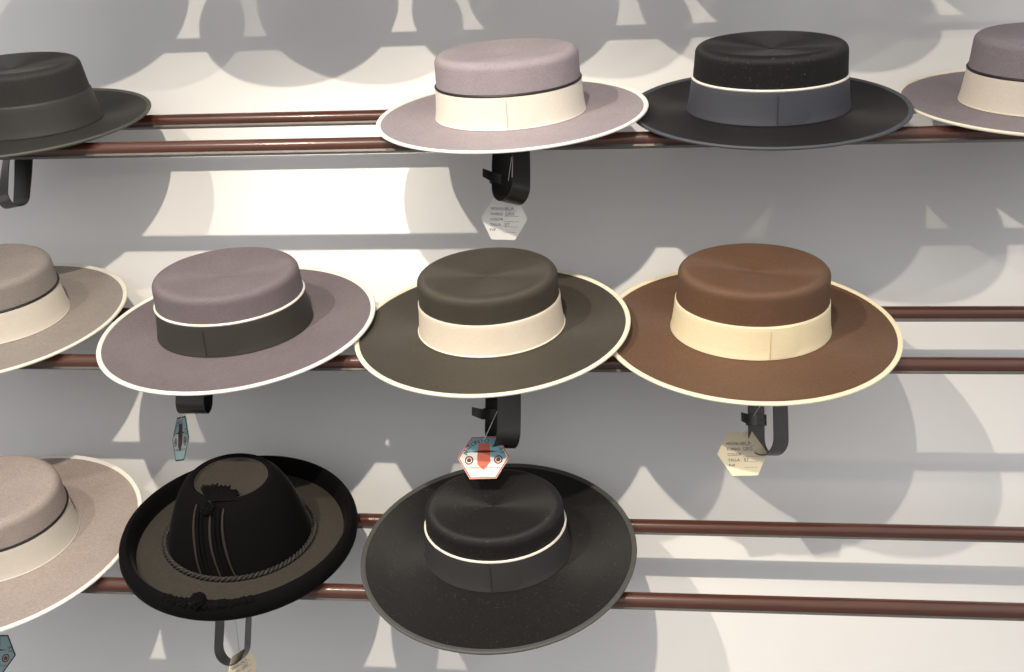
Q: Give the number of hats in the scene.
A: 11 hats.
